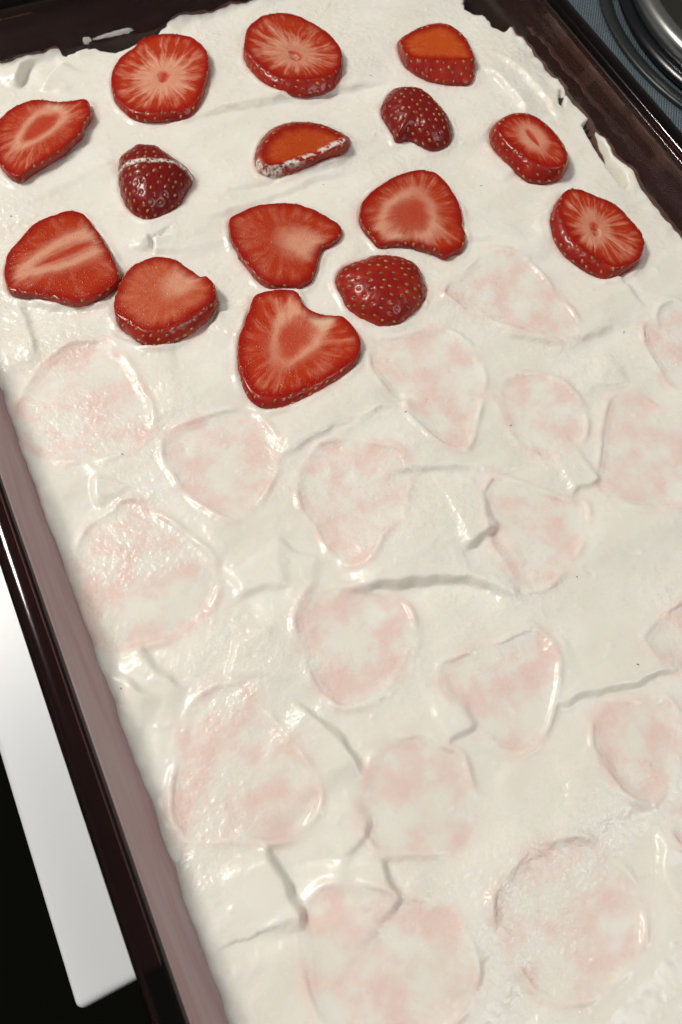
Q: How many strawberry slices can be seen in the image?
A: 15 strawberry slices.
